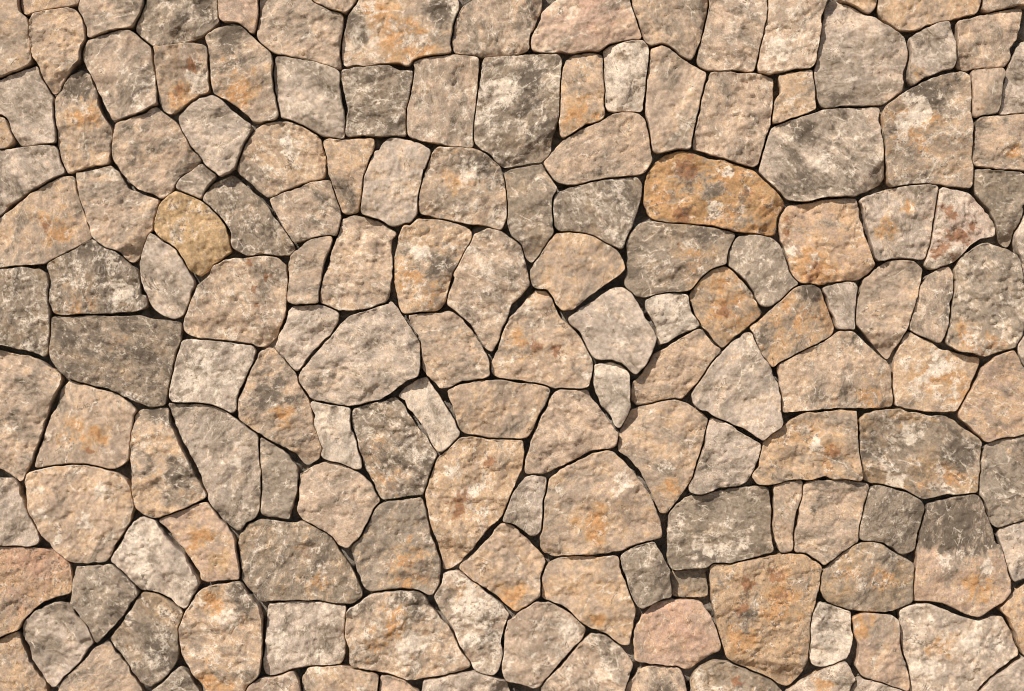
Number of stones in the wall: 159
